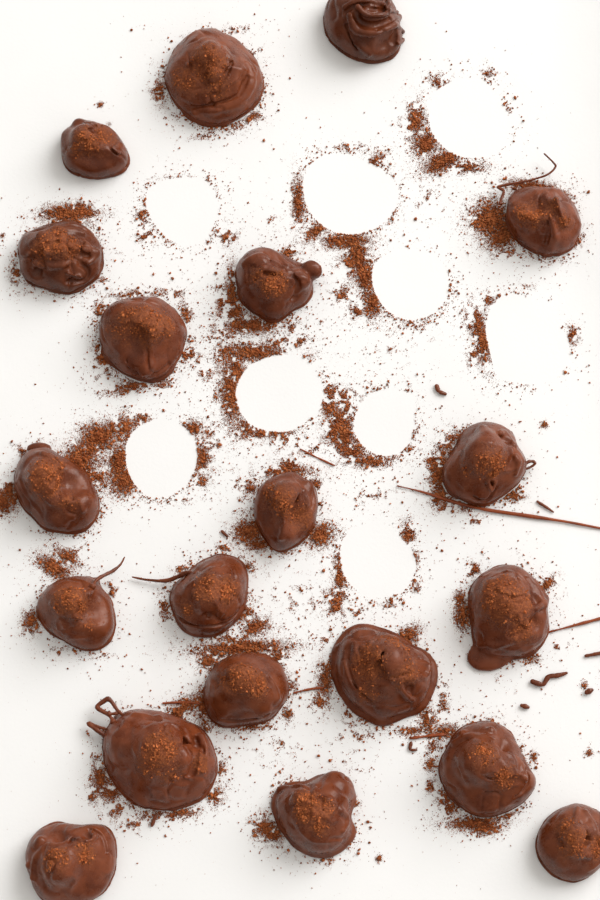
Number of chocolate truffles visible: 20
